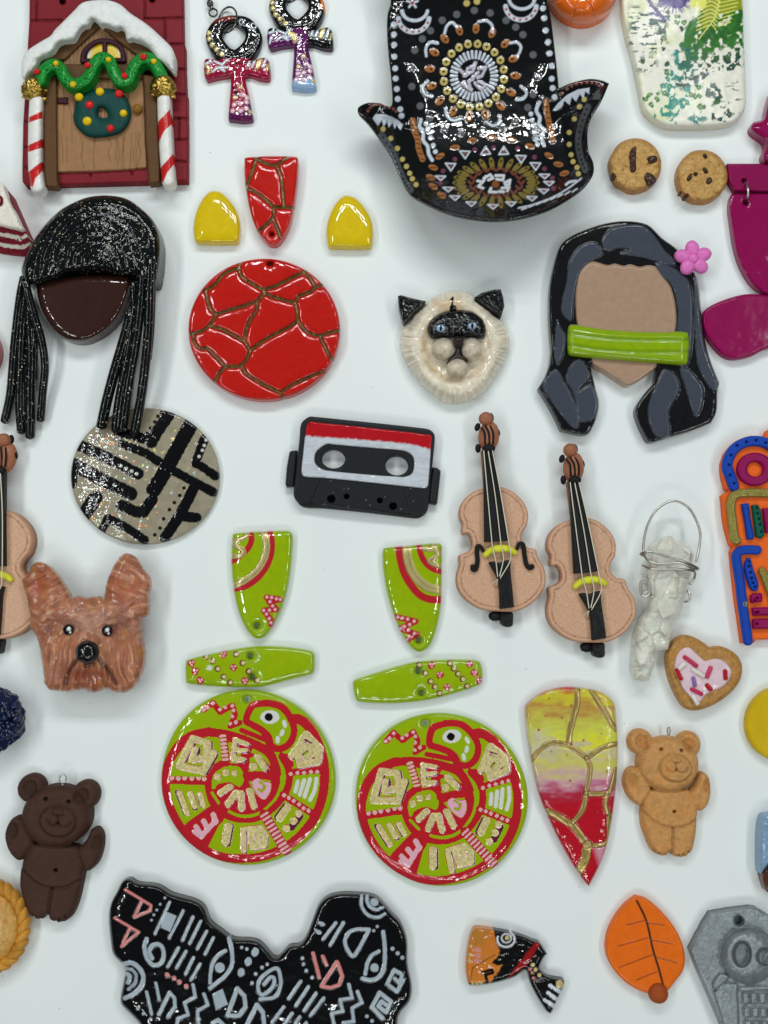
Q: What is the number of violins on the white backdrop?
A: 3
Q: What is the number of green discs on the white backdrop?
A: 2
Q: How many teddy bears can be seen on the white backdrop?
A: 2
